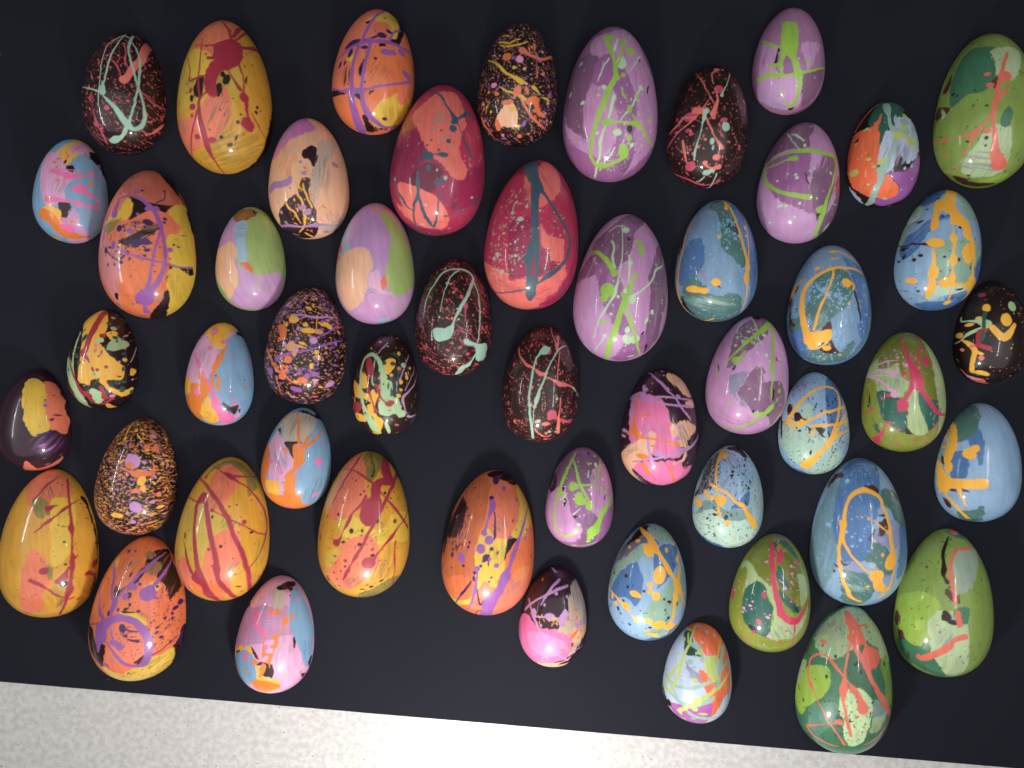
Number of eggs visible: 51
